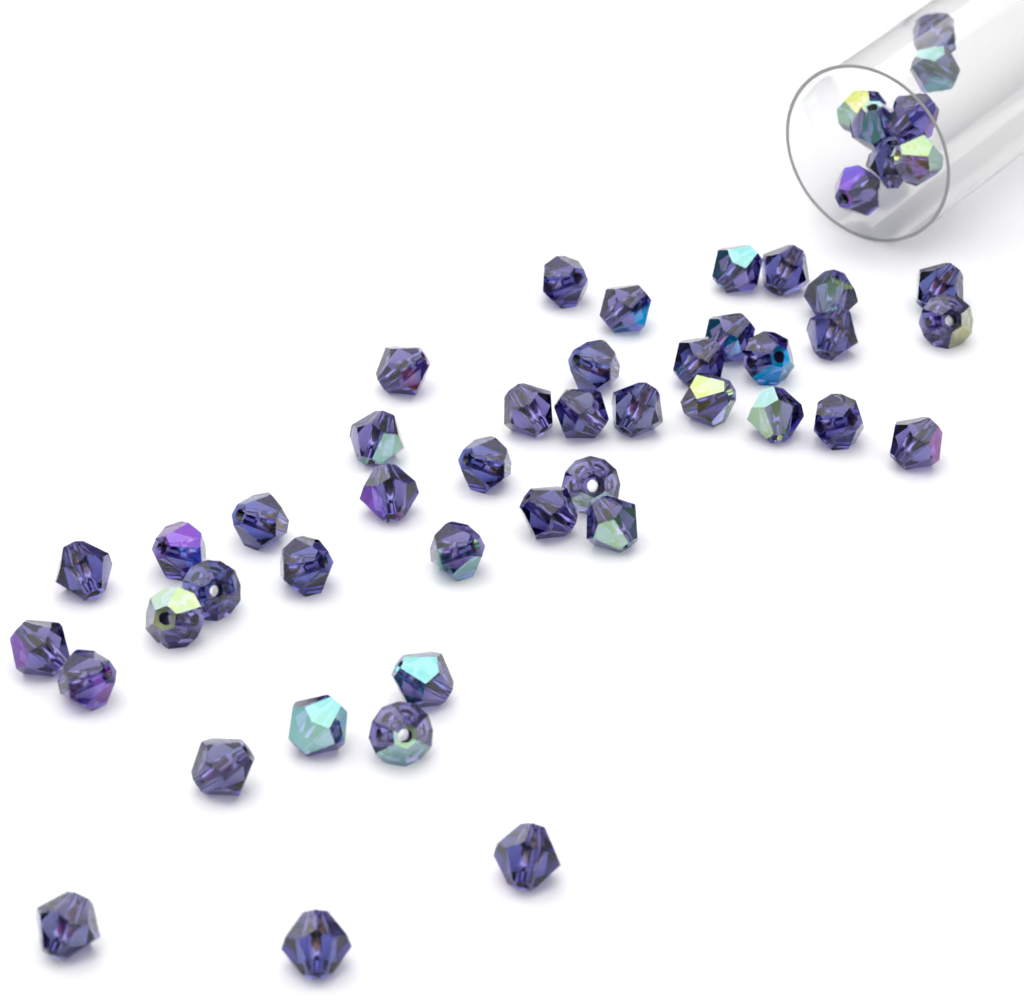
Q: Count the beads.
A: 50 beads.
